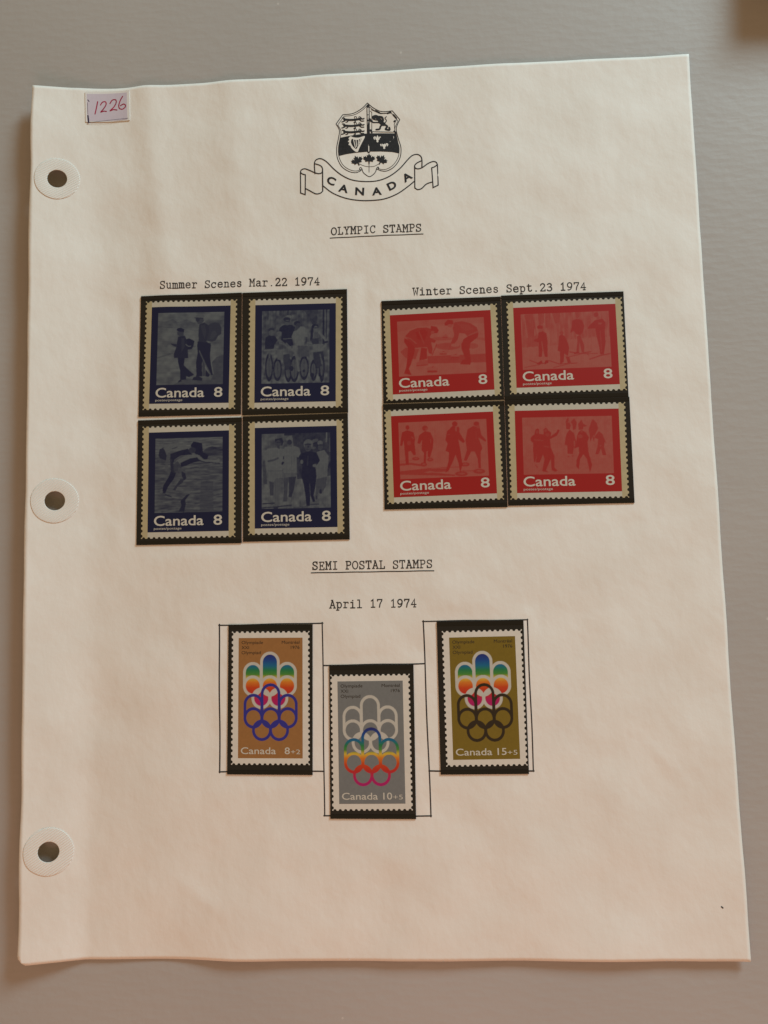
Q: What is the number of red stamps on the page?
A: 4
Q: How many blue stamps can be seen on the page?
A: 4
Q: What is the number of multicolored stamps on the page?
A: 3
